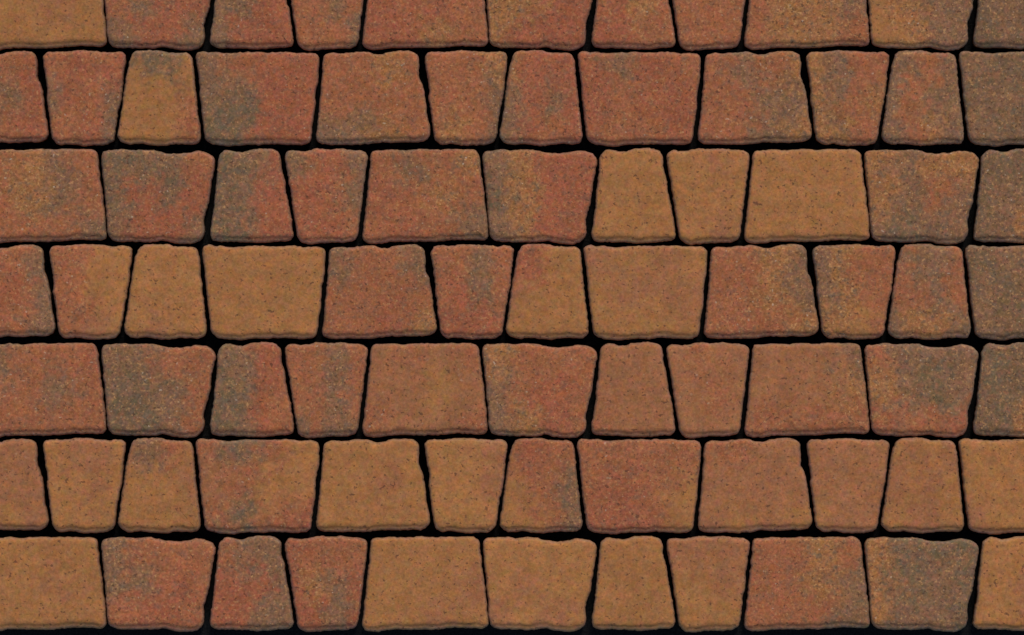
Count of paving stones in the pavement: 80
